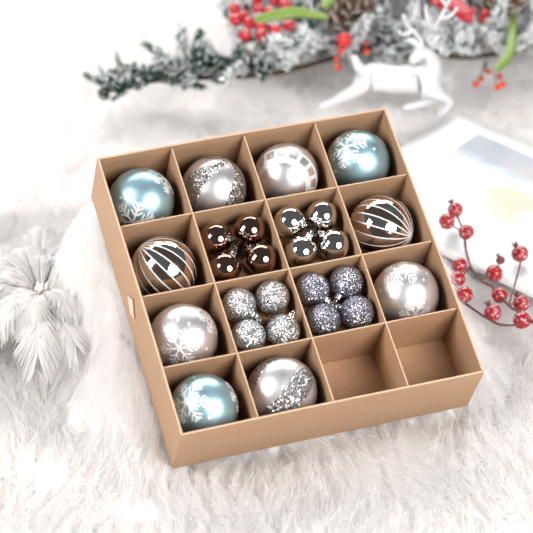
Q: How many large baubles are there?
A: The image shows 10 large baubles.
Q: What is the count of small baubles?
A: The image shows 16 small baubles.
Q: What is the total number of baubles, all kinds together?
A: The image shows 26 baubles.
